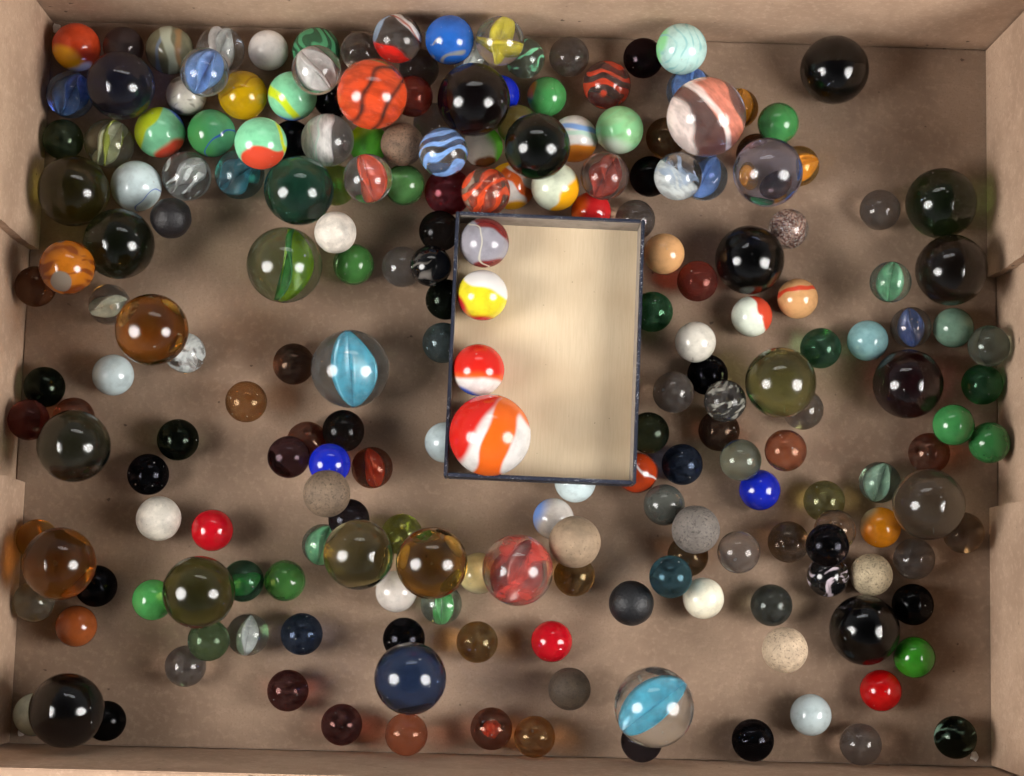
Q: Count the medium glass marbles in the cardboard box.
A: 37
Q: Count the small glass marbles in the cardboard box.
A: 135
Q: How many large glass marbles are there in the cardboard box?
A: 30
